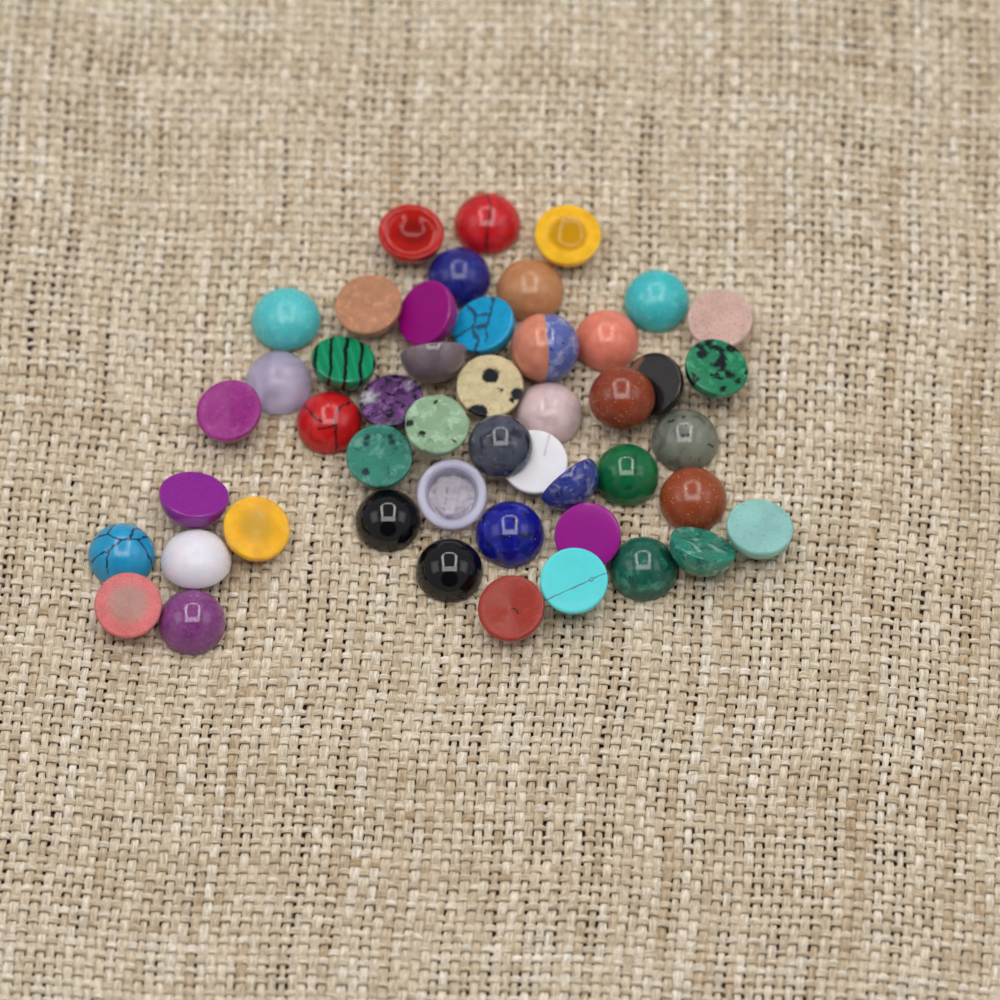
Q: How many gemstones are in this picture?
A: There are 49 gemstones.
